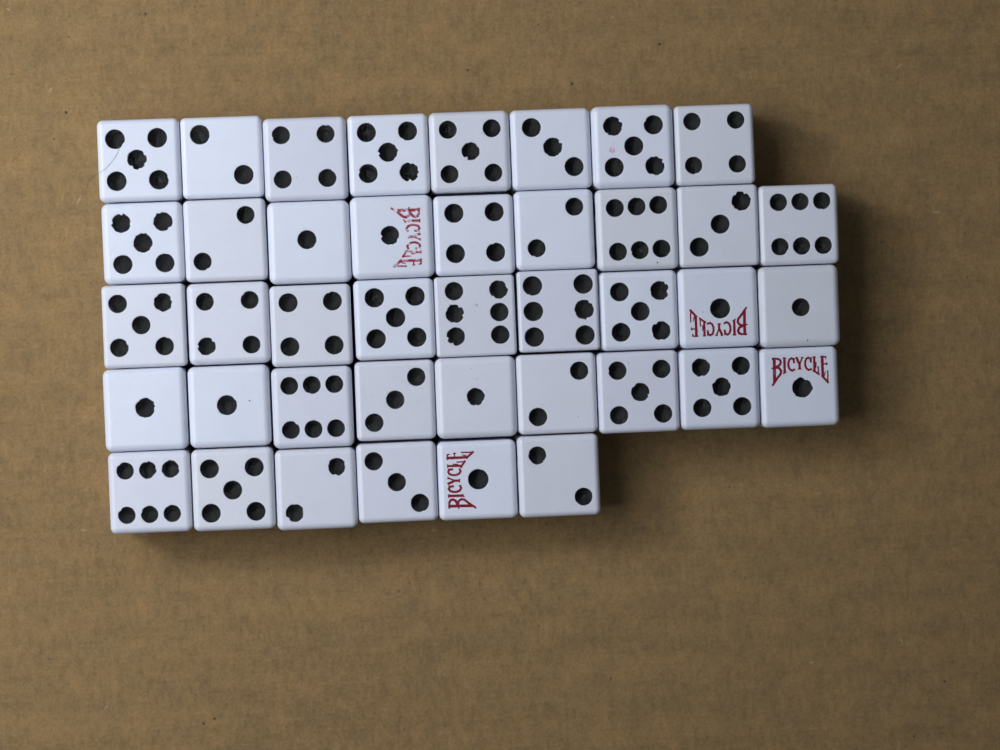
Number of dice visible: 41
